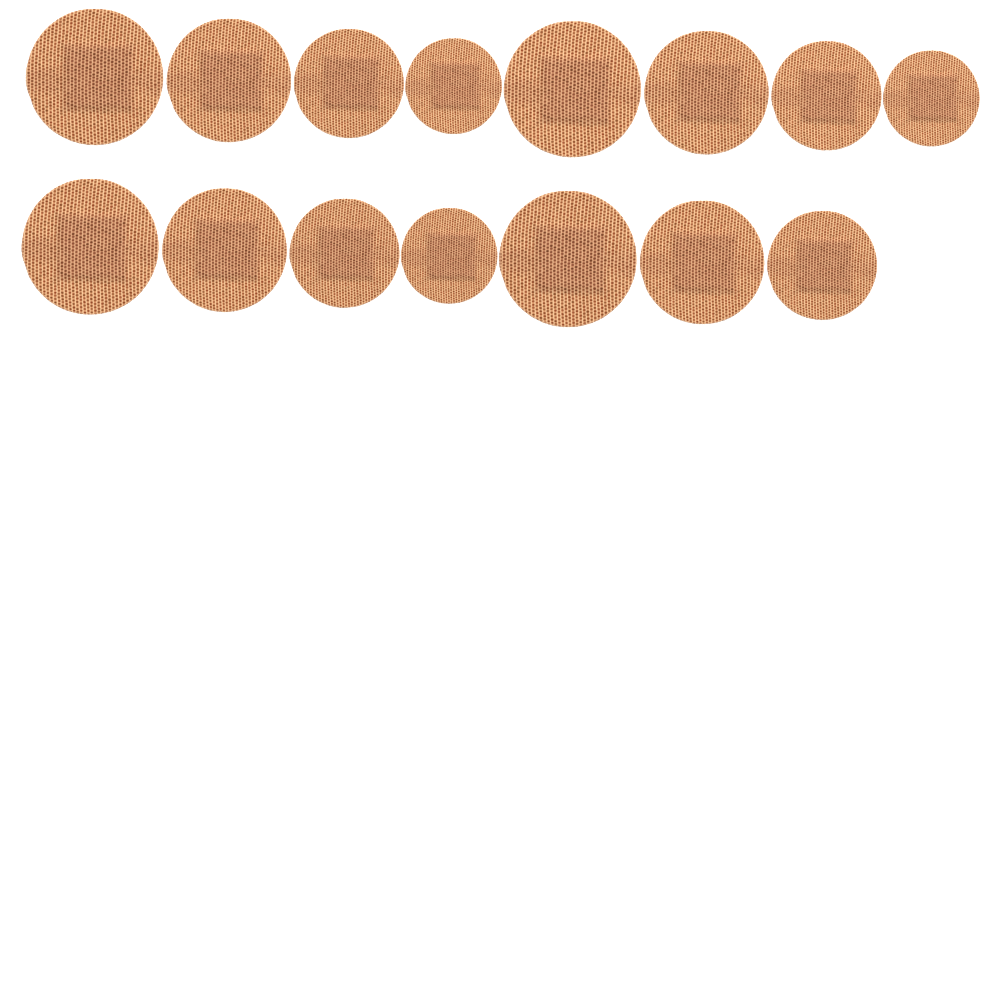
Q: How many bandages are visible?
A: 15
